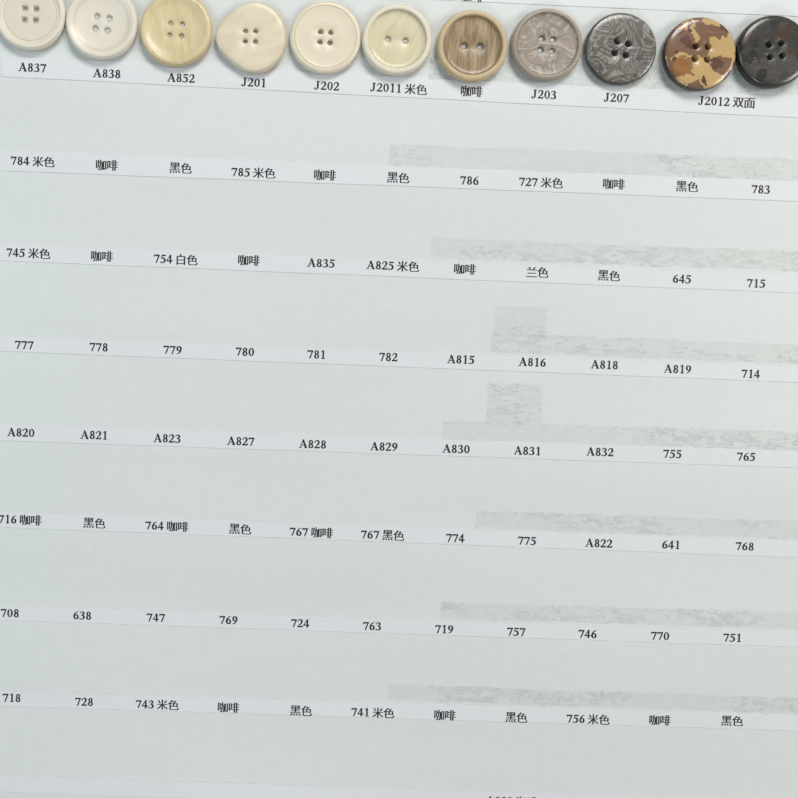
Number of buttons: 11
